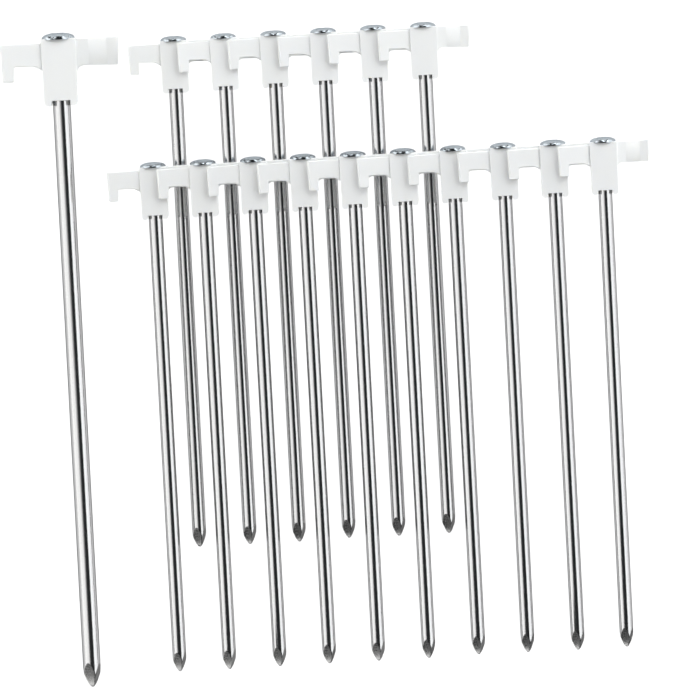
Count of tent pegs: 17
